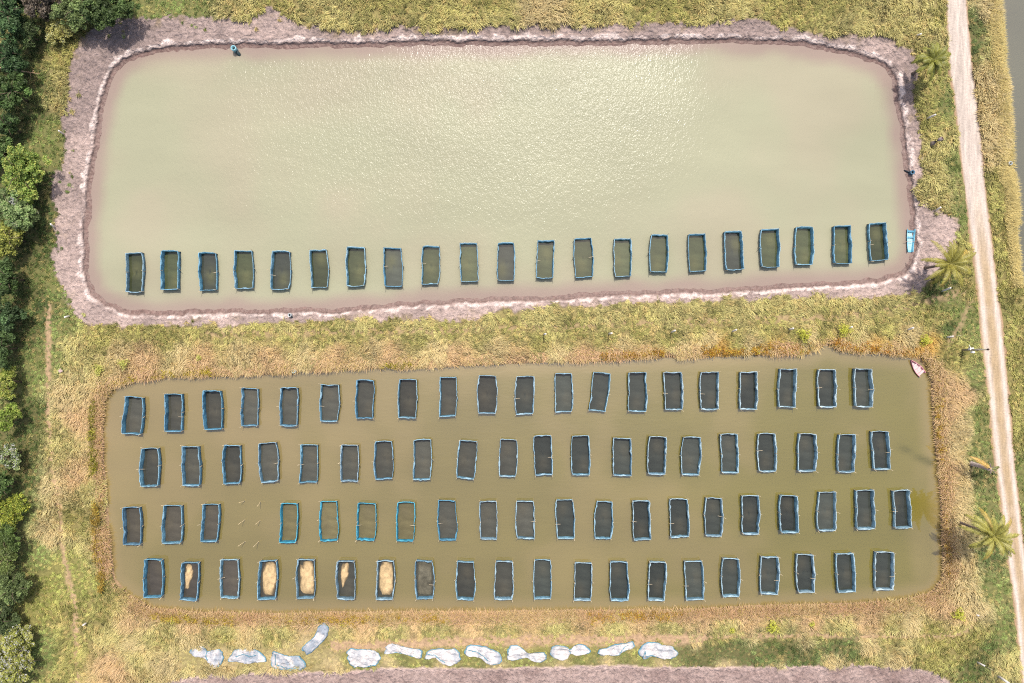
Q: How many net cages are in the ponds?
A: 101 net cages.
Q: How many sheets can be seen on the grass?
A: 12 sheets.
